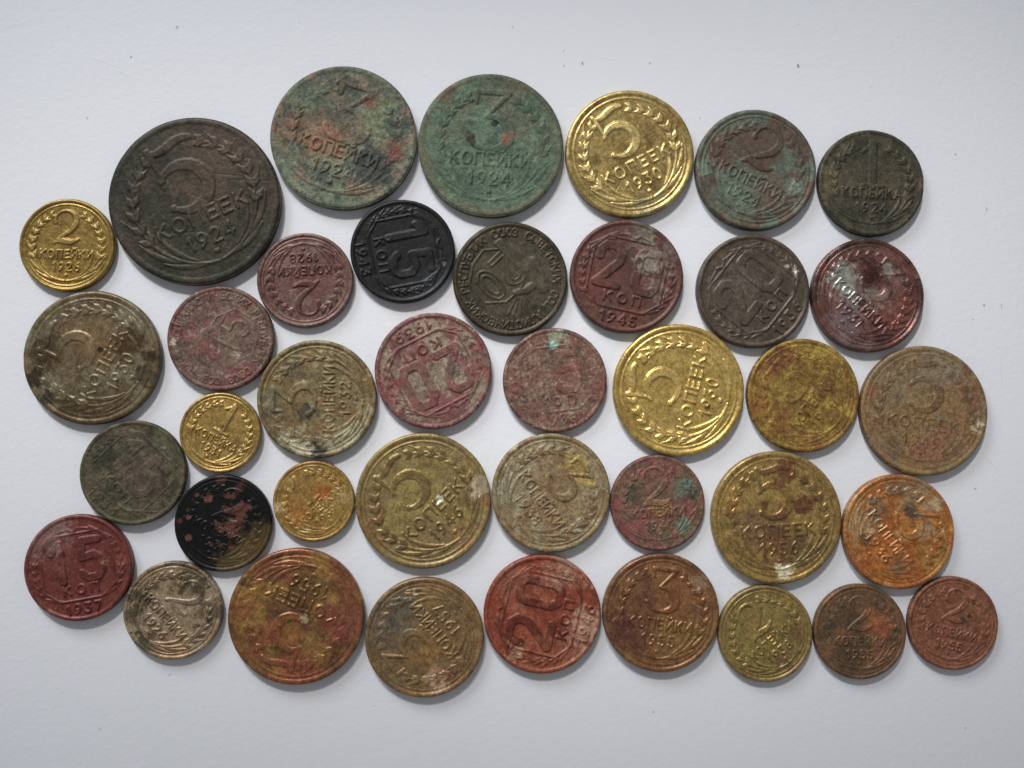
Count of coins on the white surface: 39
